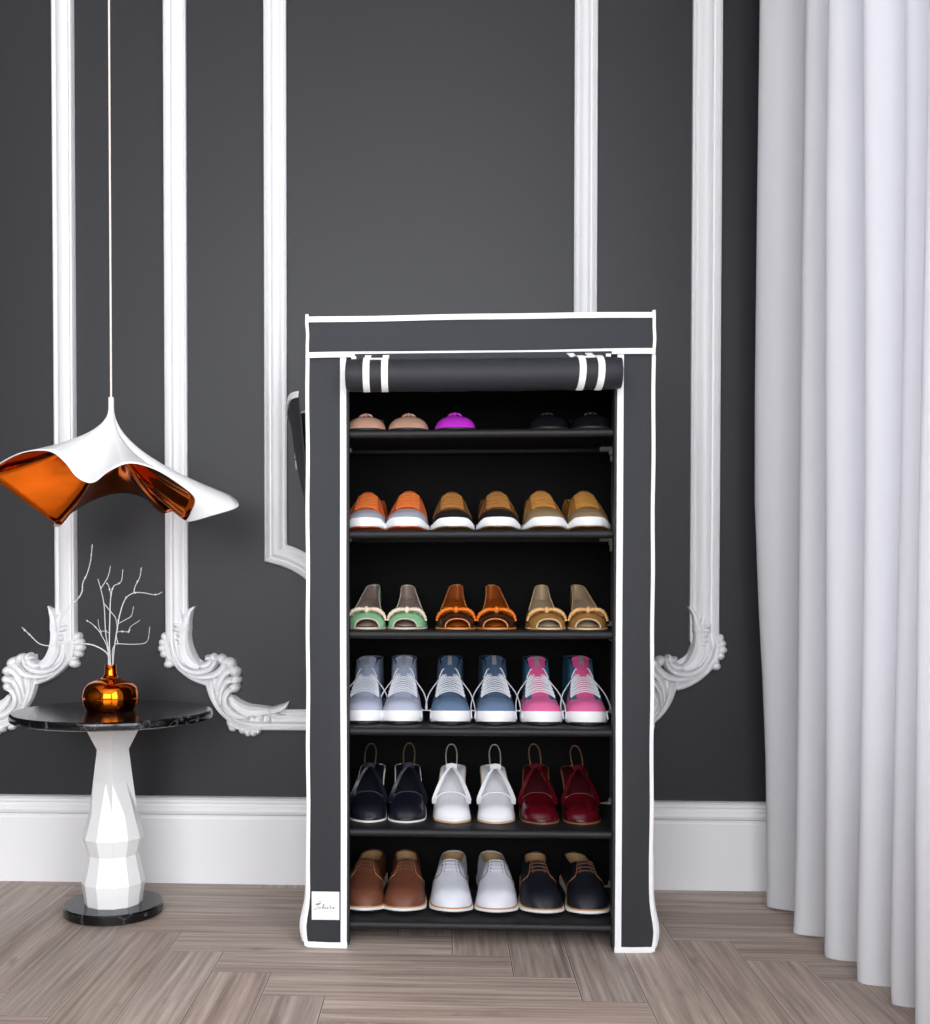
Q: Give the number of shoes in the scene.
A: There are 35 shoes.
